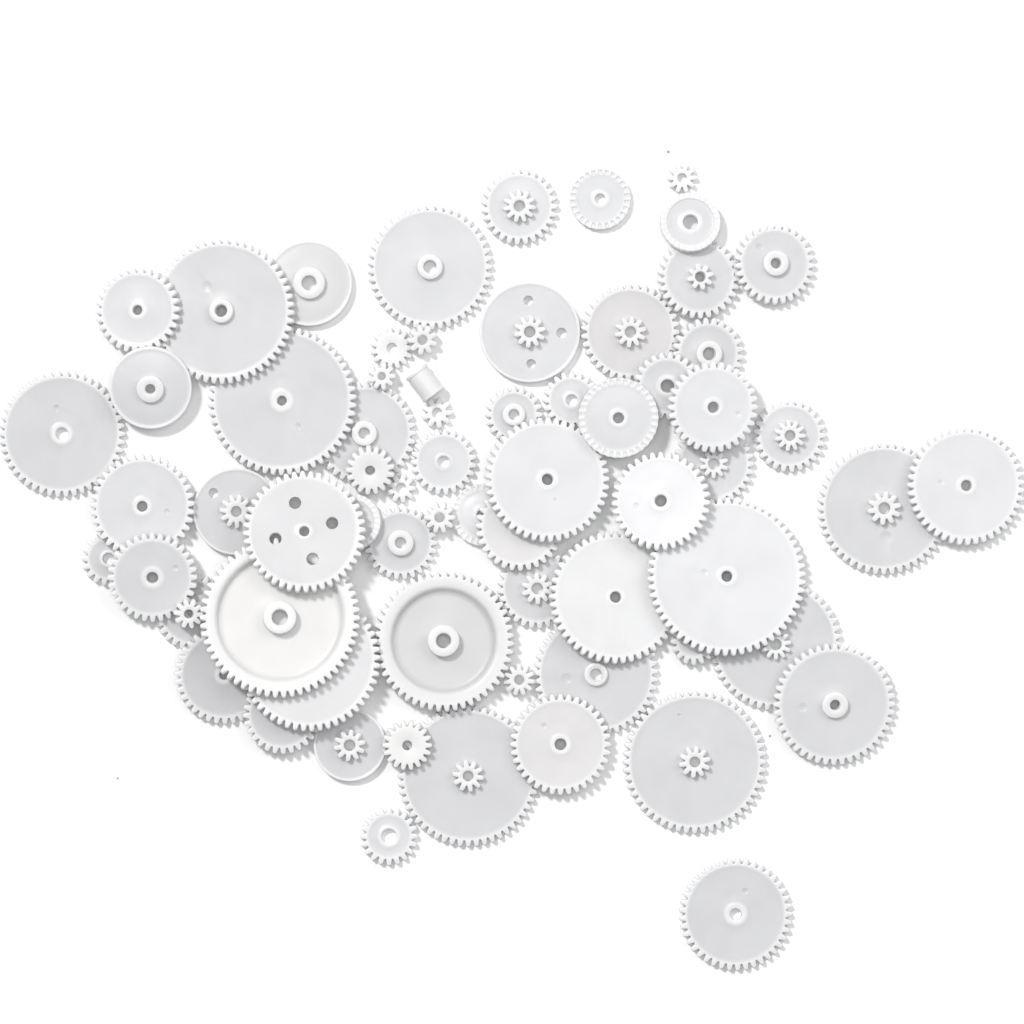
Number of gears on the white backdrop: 62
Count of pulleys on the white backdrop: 5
